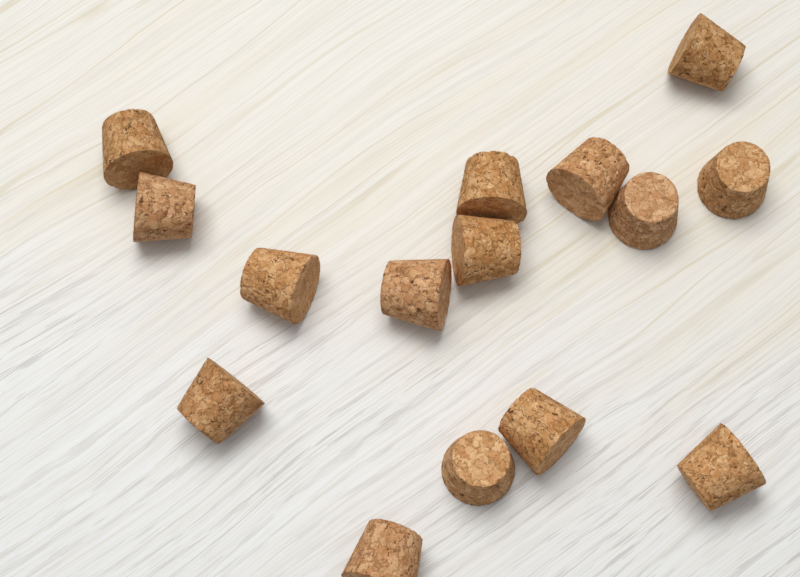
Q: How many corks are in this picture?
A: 15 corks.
